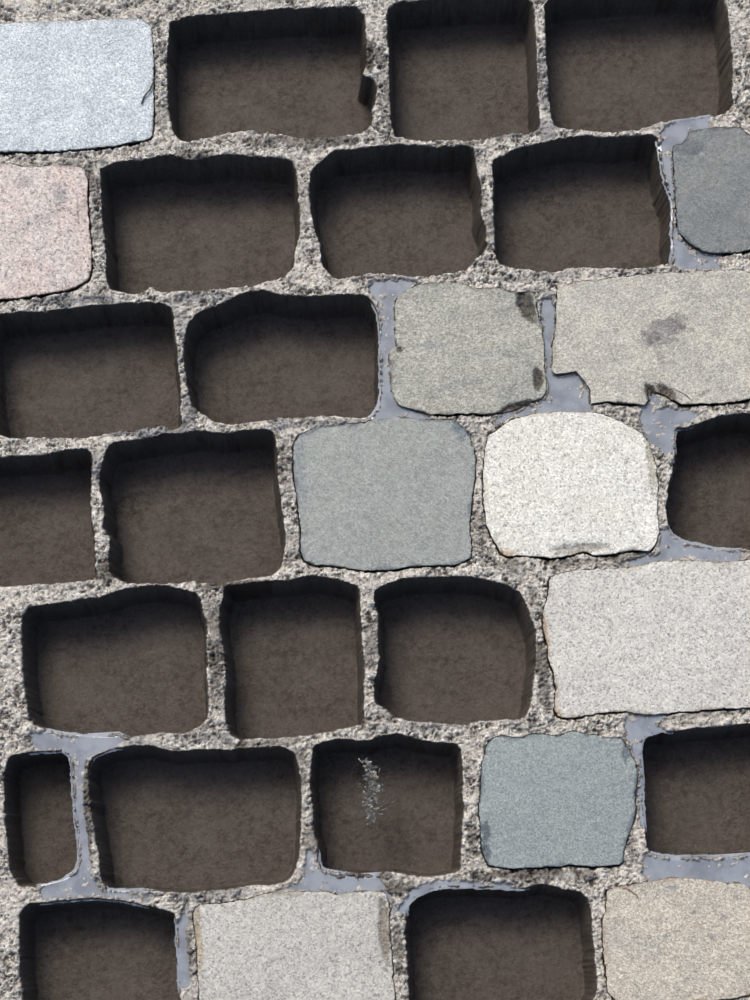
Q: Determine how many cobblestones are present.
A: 11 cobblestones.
